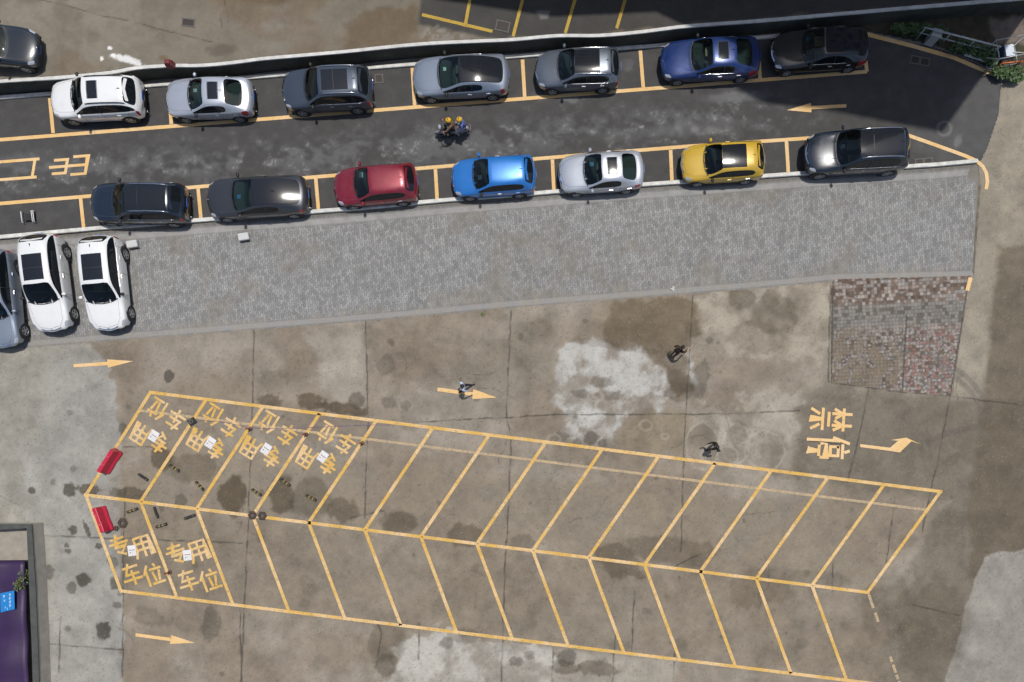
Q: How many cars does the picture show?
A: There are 18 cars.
